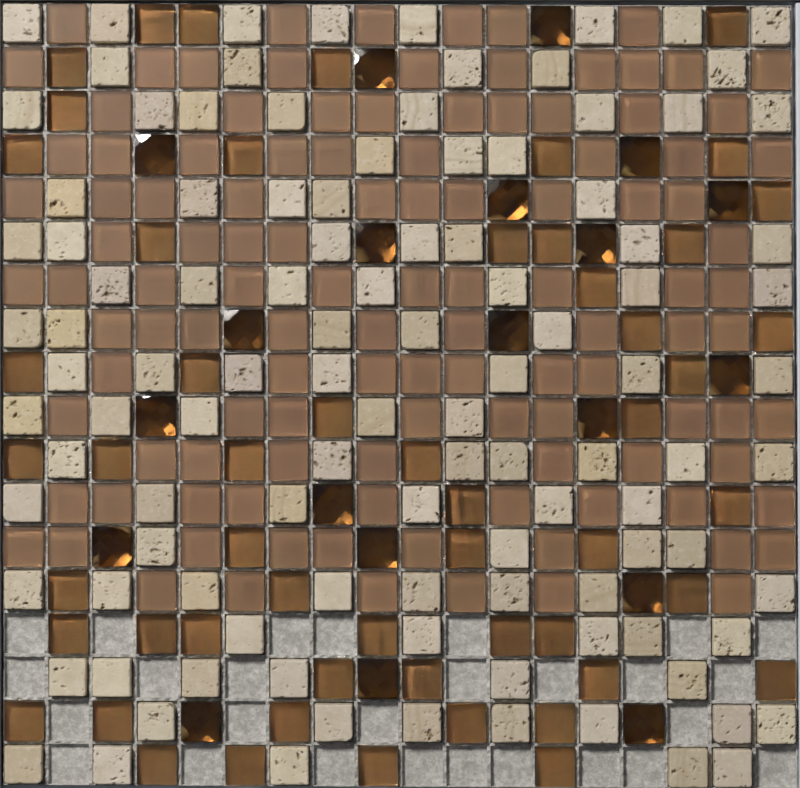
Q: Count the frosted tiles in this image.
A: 115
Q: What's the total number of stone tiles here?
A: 108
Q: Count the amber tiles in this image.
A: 54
